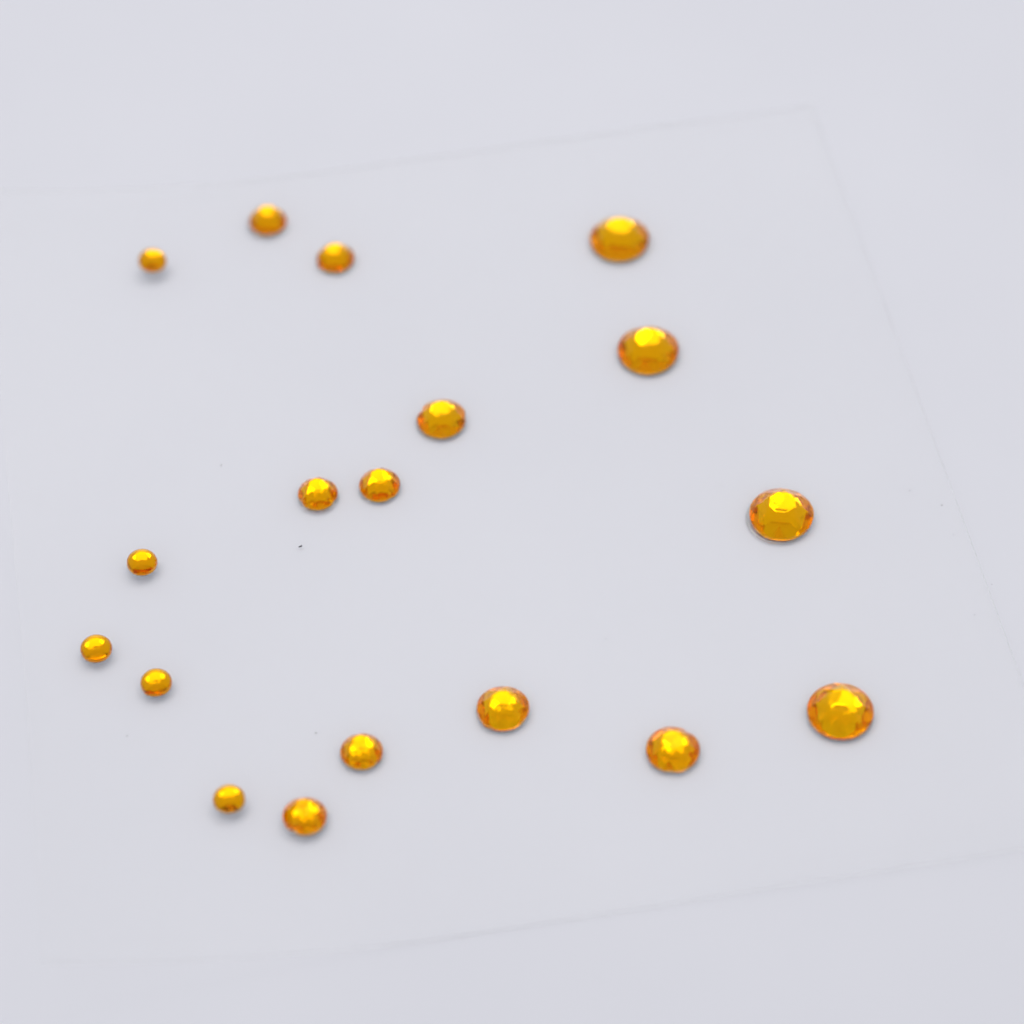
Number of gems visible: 18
